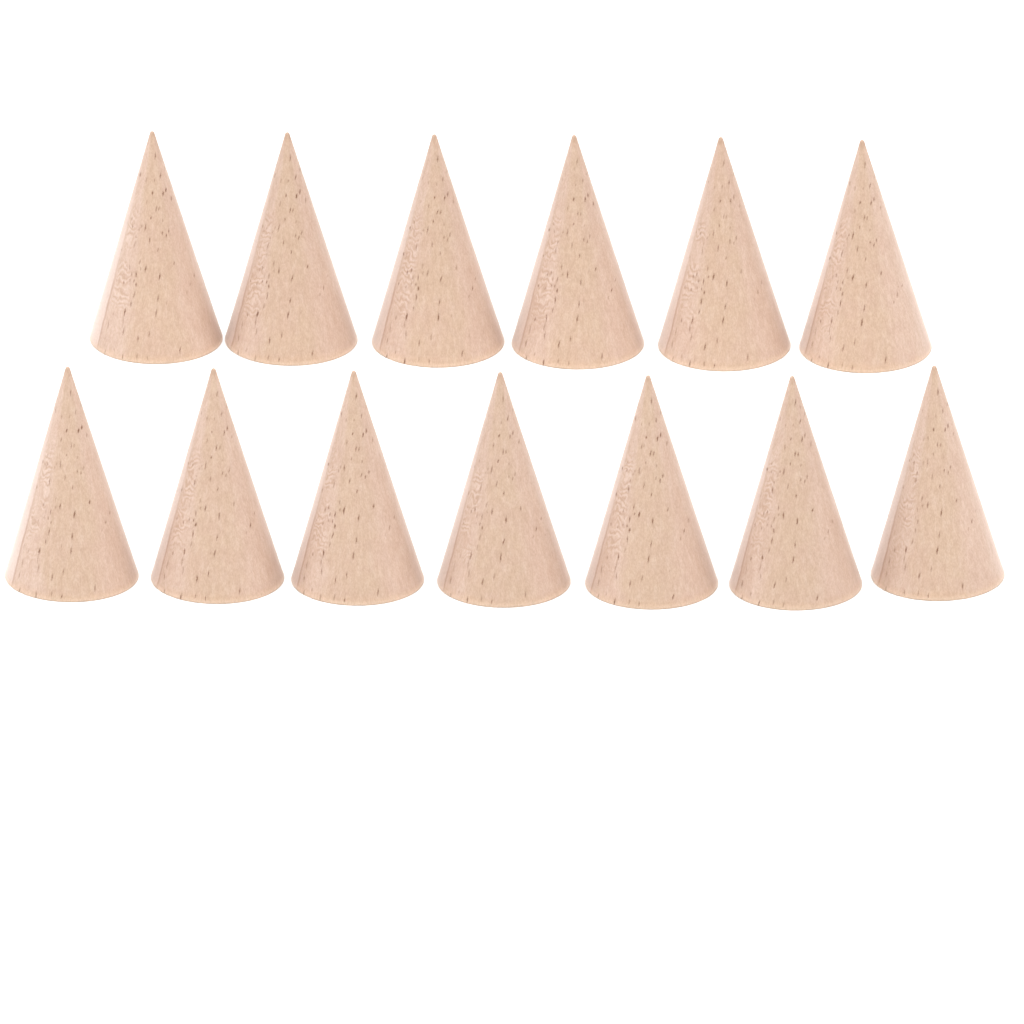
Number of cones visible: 13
